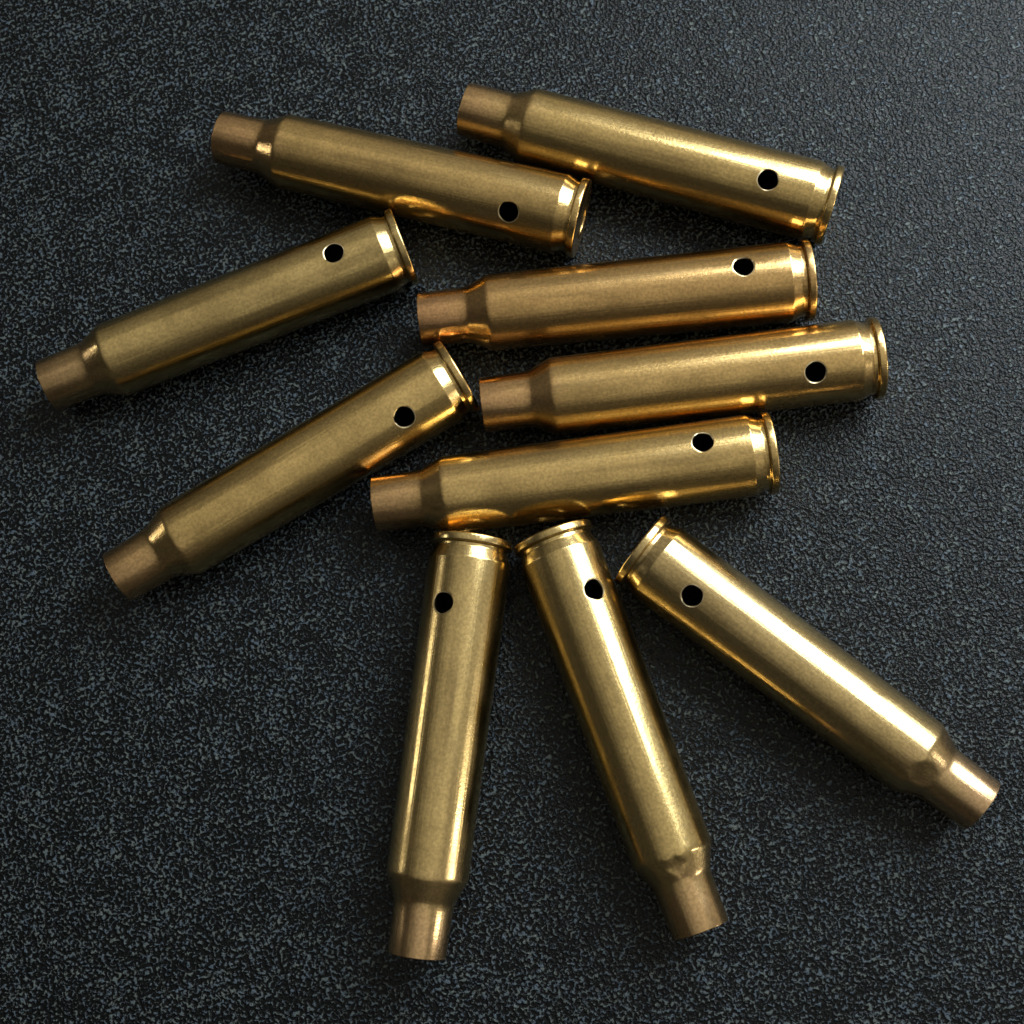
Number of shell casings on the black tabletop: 10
